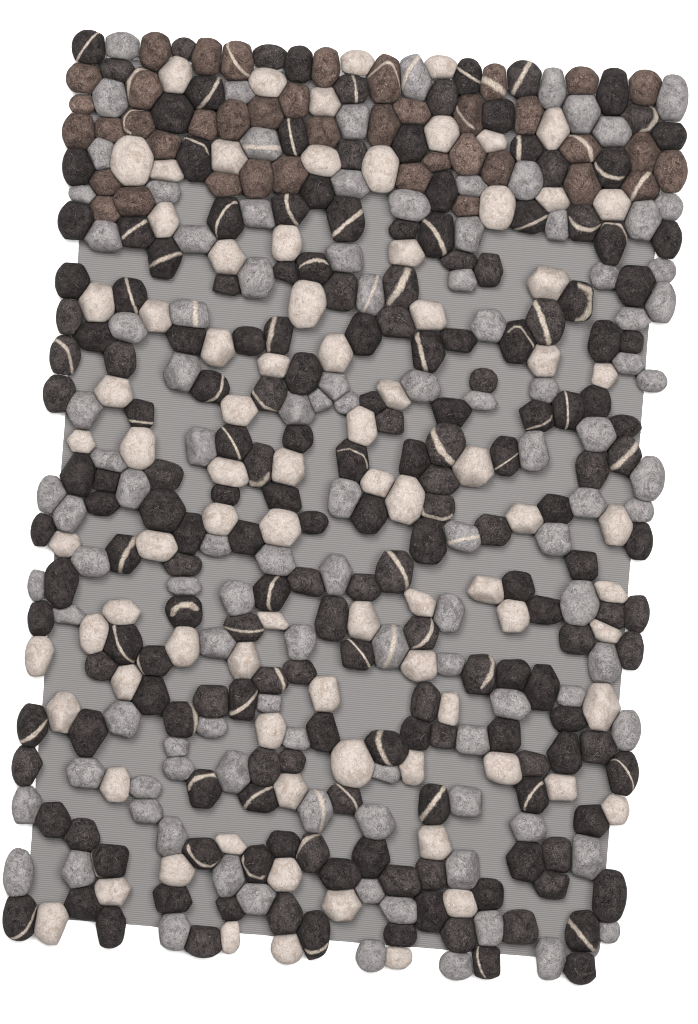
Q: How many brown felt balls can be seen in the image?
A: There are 40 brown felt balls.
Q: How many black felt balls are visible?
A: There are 188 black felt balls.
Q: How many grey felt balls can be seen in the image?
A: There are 109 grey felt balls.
